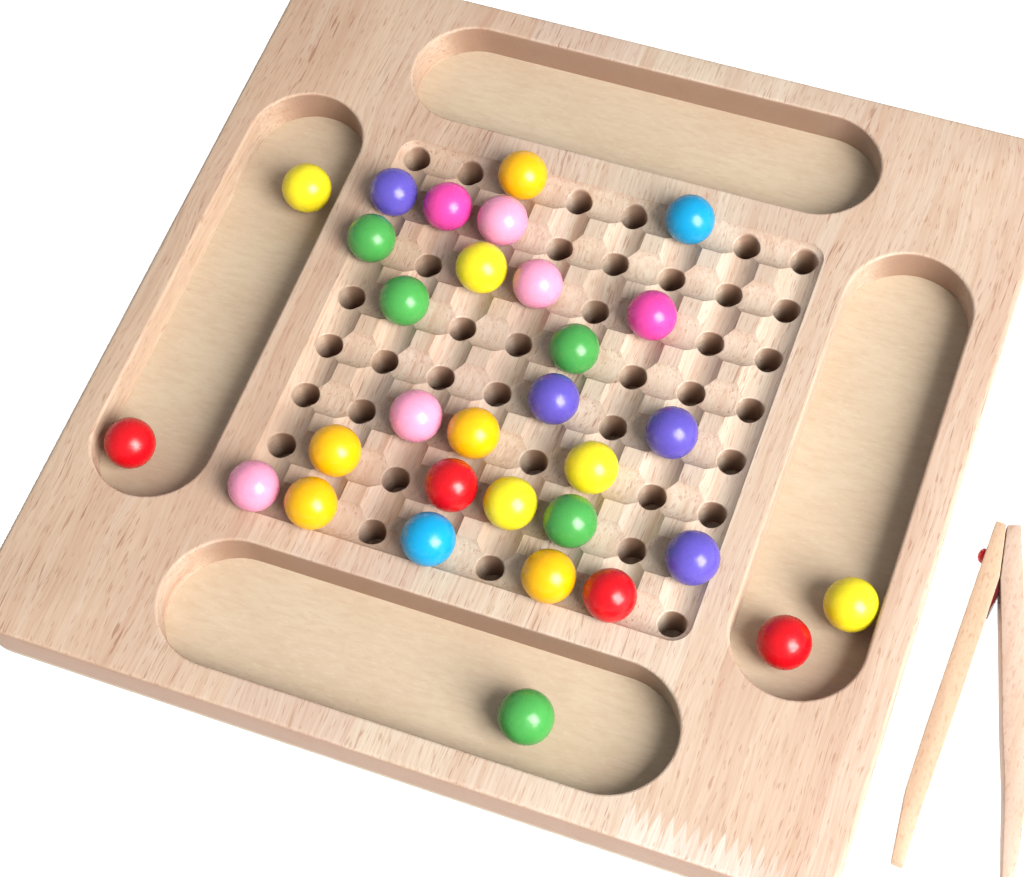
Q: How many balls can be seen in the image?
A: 31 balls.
